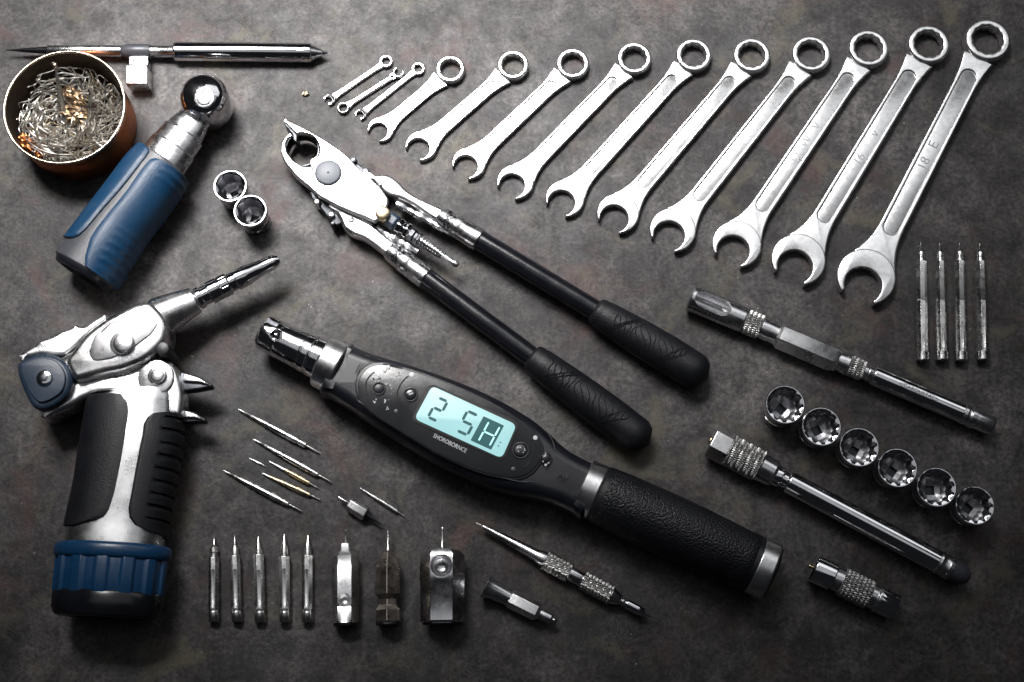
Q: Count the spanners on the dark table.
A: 13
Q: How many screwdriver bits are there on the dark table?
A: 9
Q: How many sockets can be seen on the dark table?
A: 8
